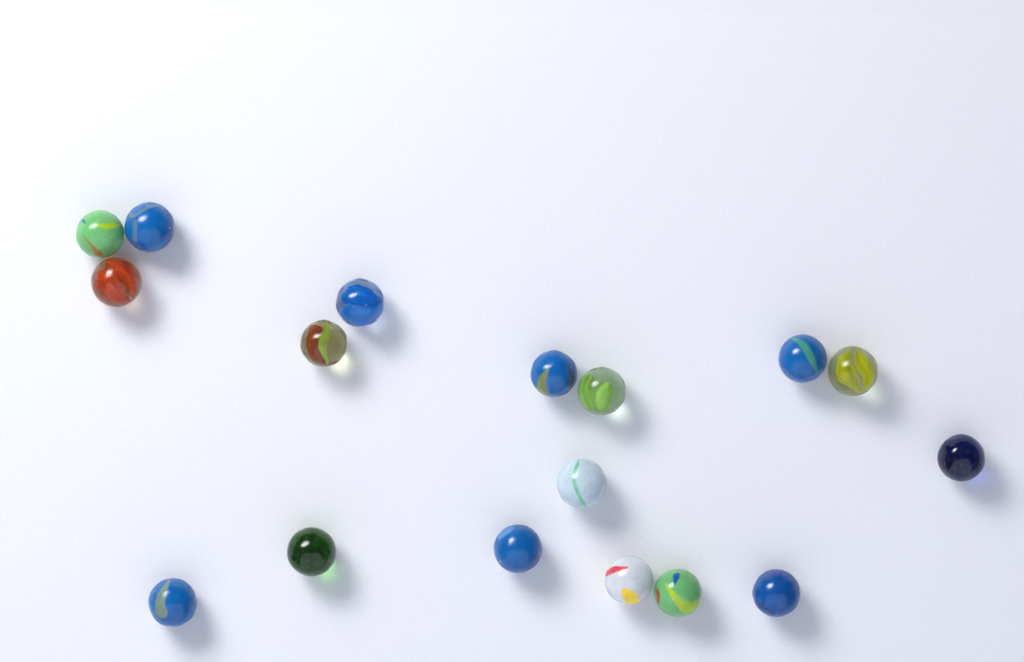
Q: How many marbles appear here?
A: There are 17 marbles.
